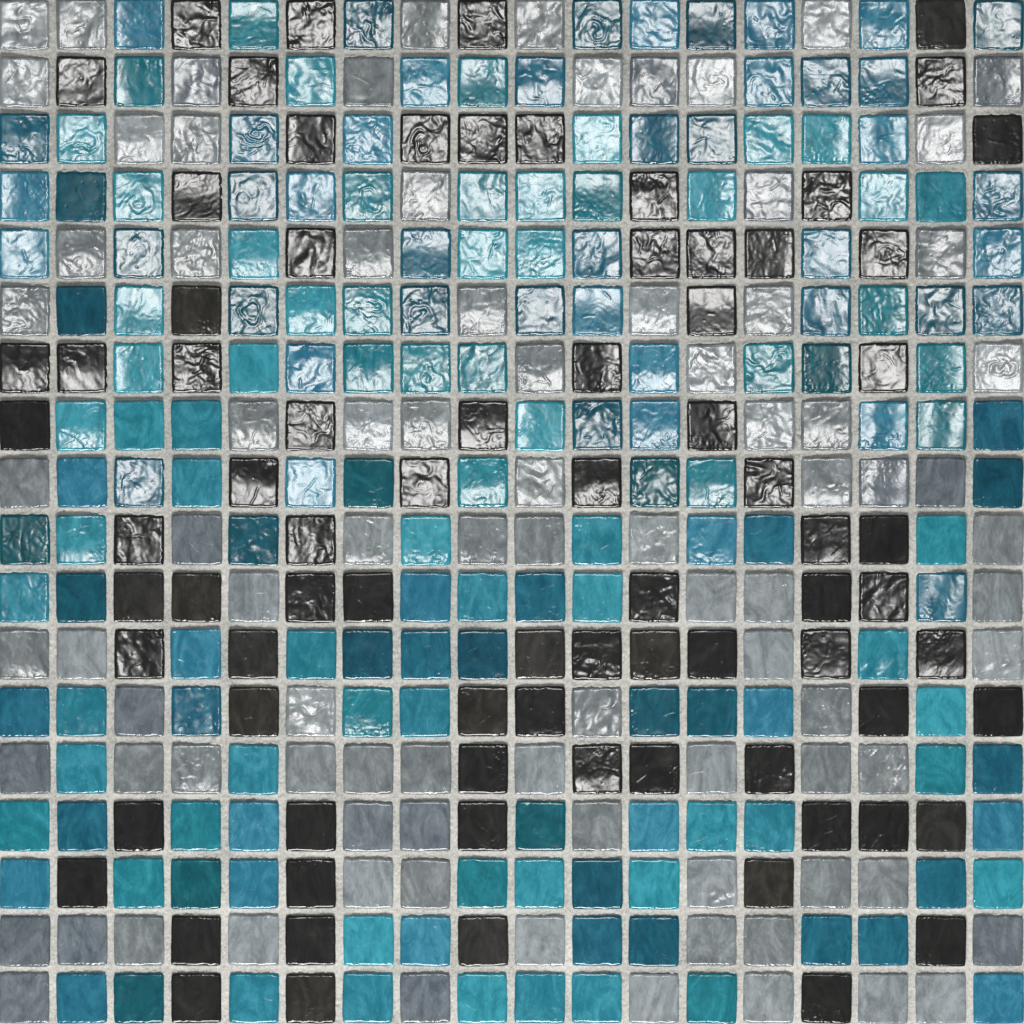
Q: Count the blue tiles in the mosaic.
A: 157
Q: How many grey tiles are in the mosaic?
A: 88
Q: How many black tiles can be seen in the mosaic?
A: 79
